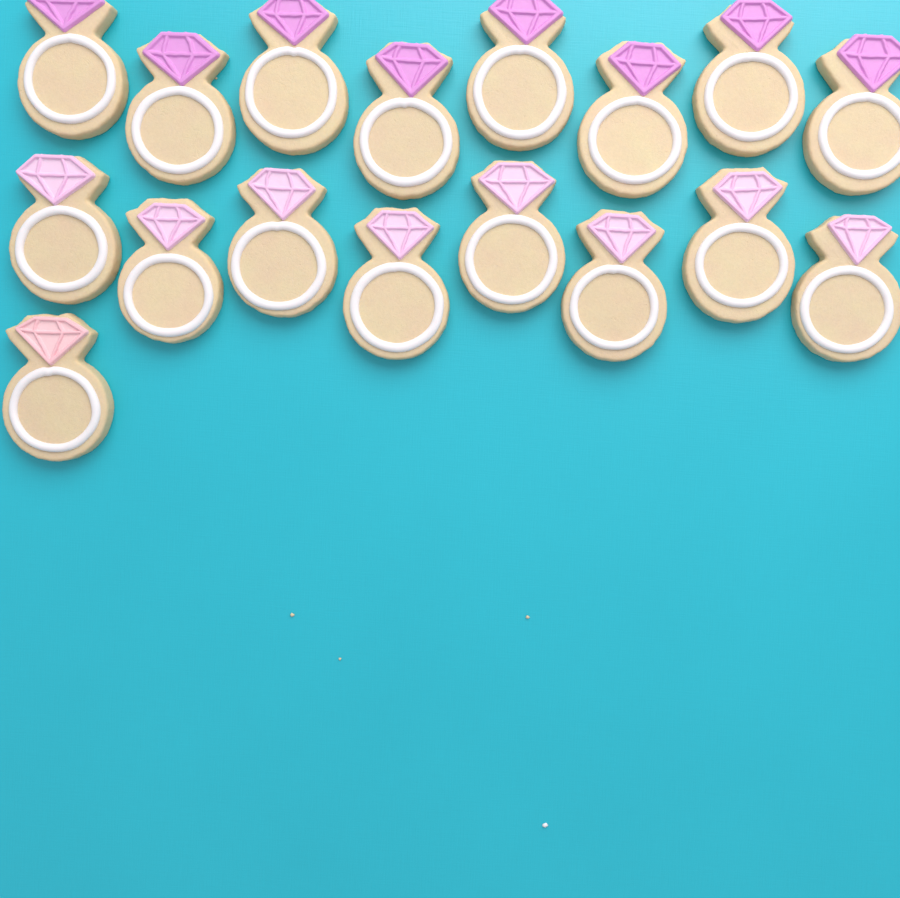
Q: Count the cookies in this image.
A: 17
